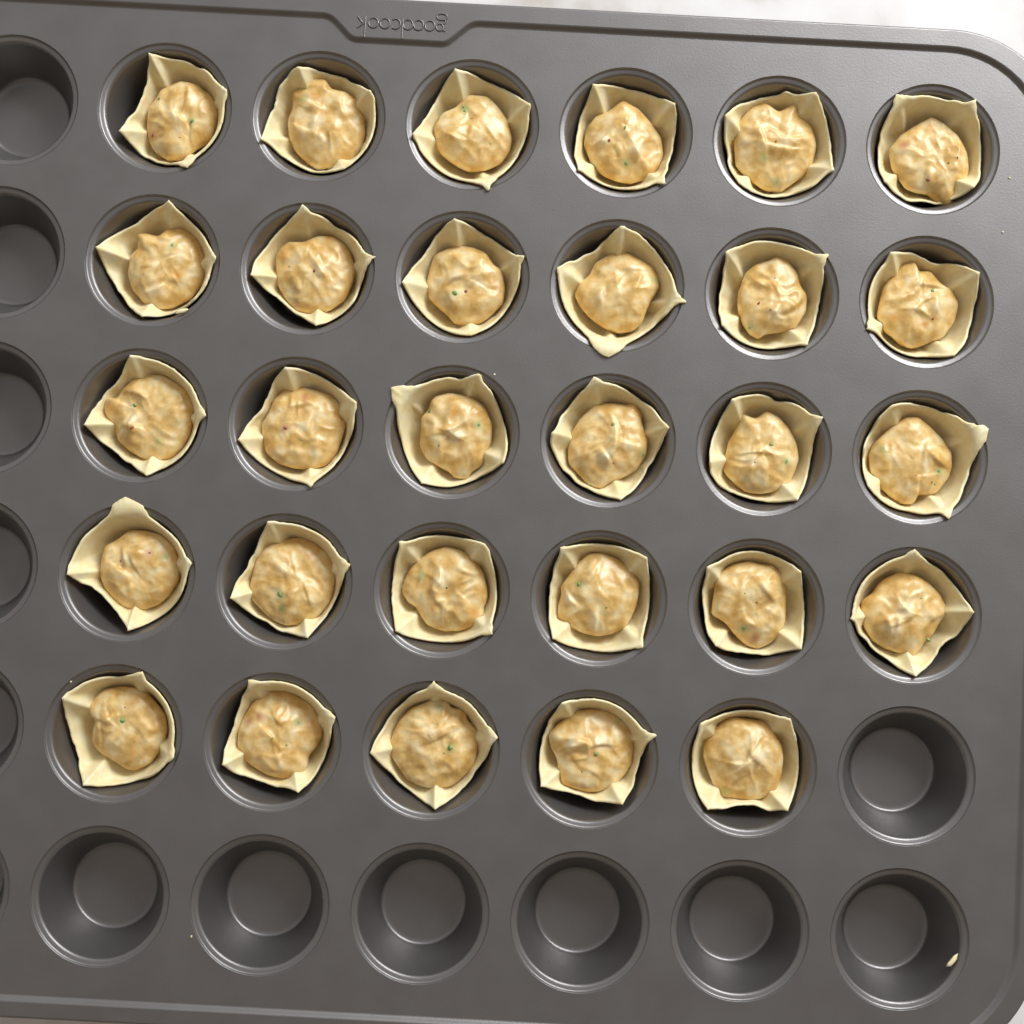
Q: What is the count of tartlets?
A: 29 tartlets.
